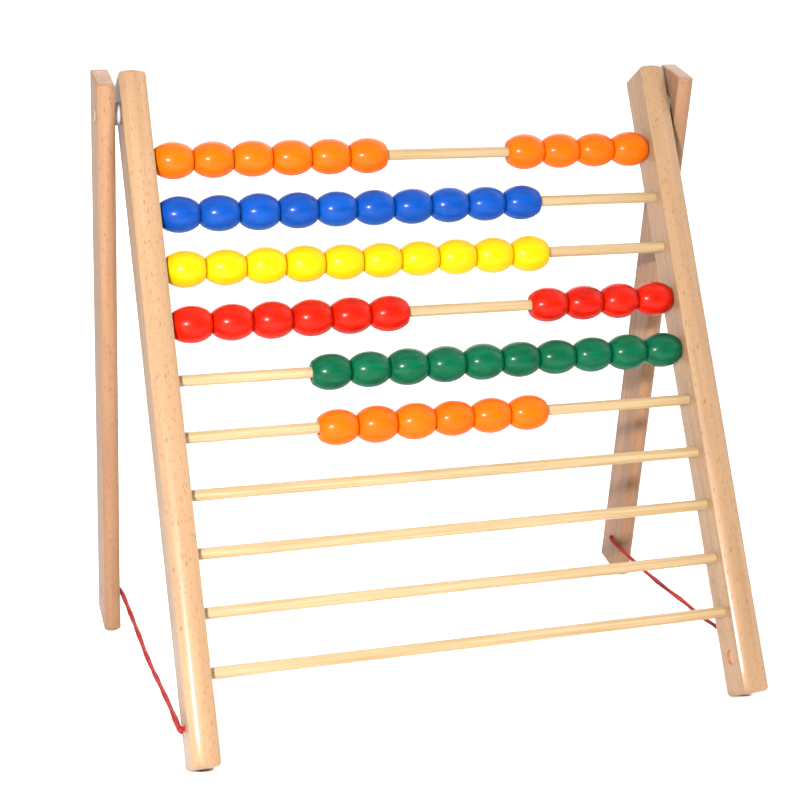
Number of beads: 56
